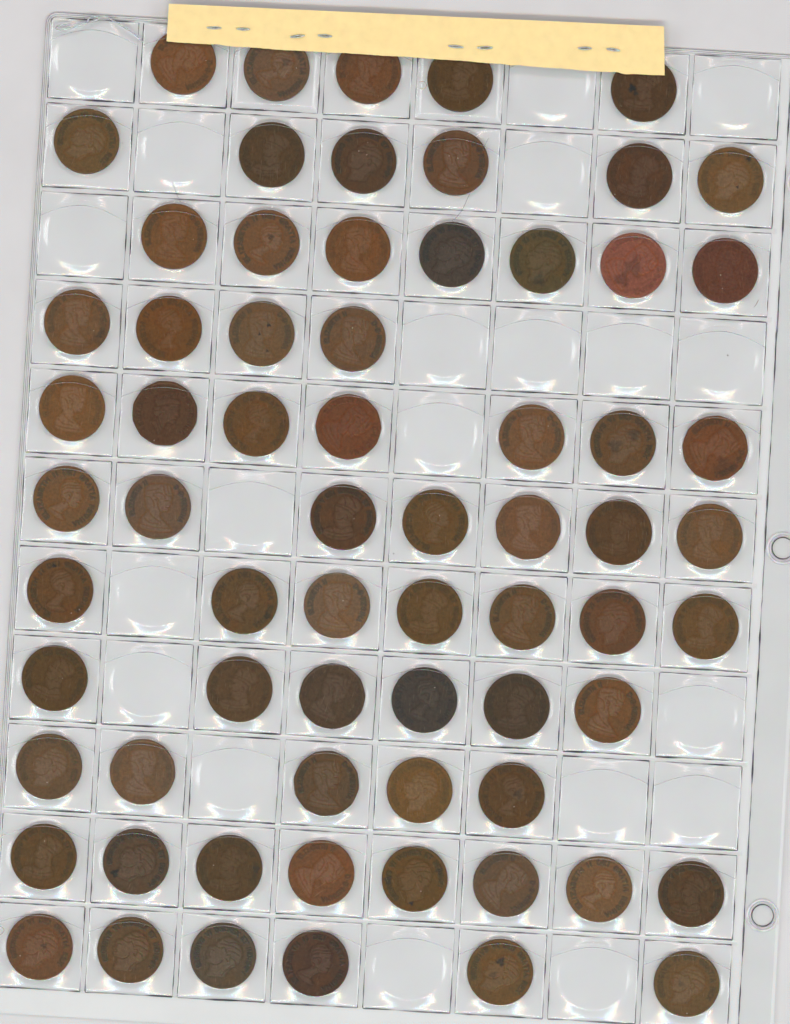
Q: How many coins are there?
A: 68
